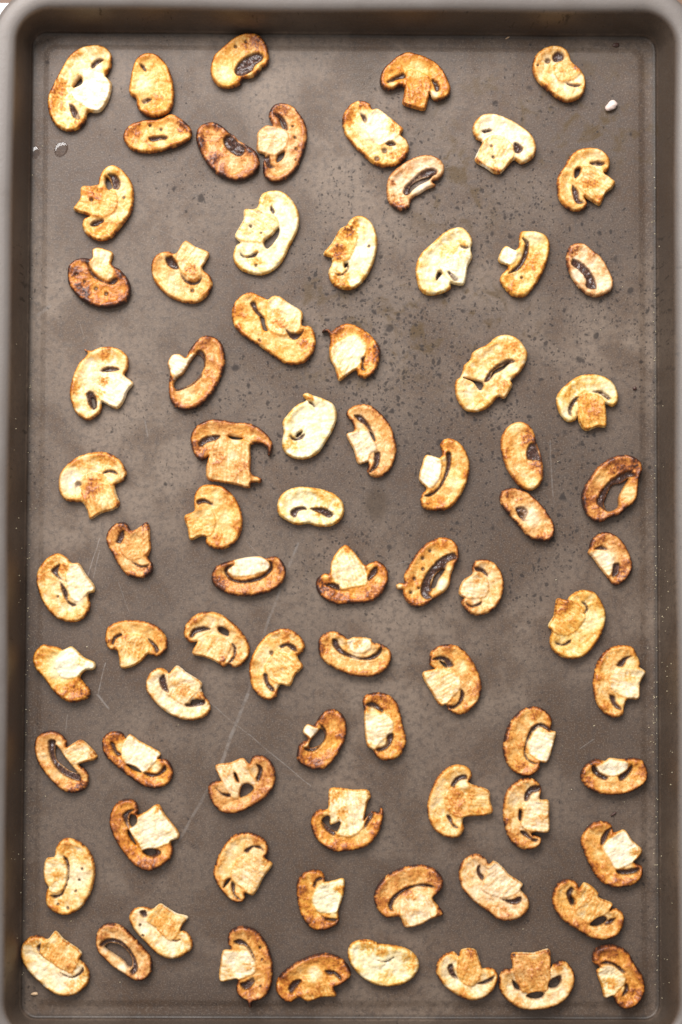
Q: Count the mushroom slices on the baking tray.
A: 79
